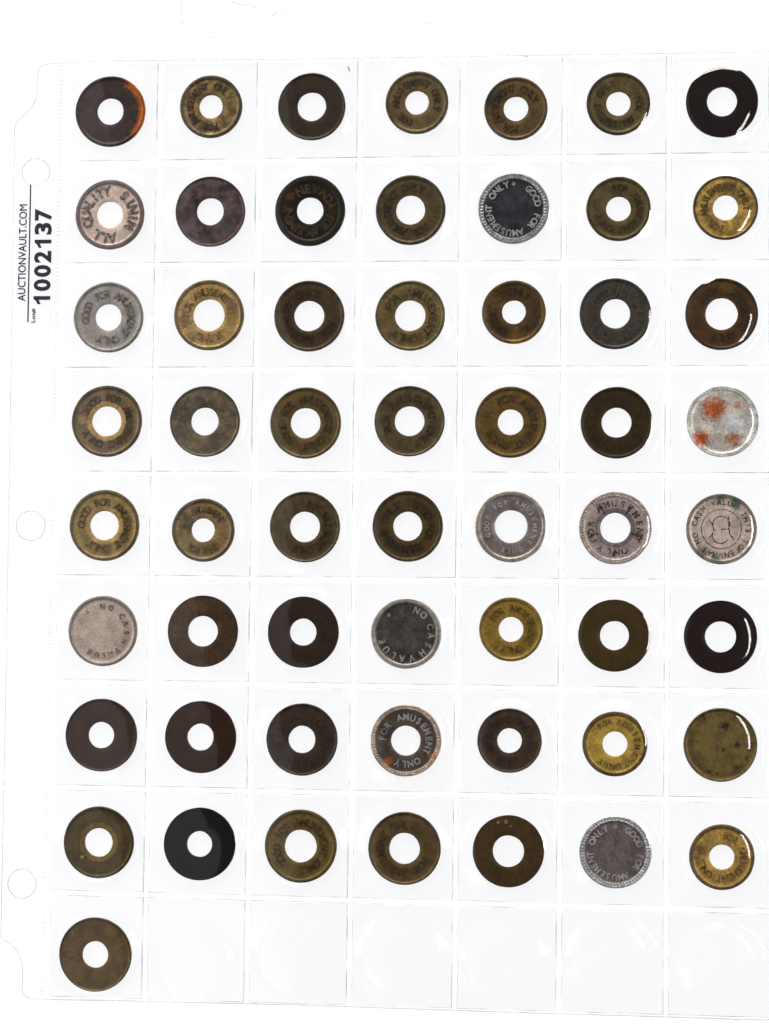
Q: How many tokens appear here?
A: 57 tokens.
